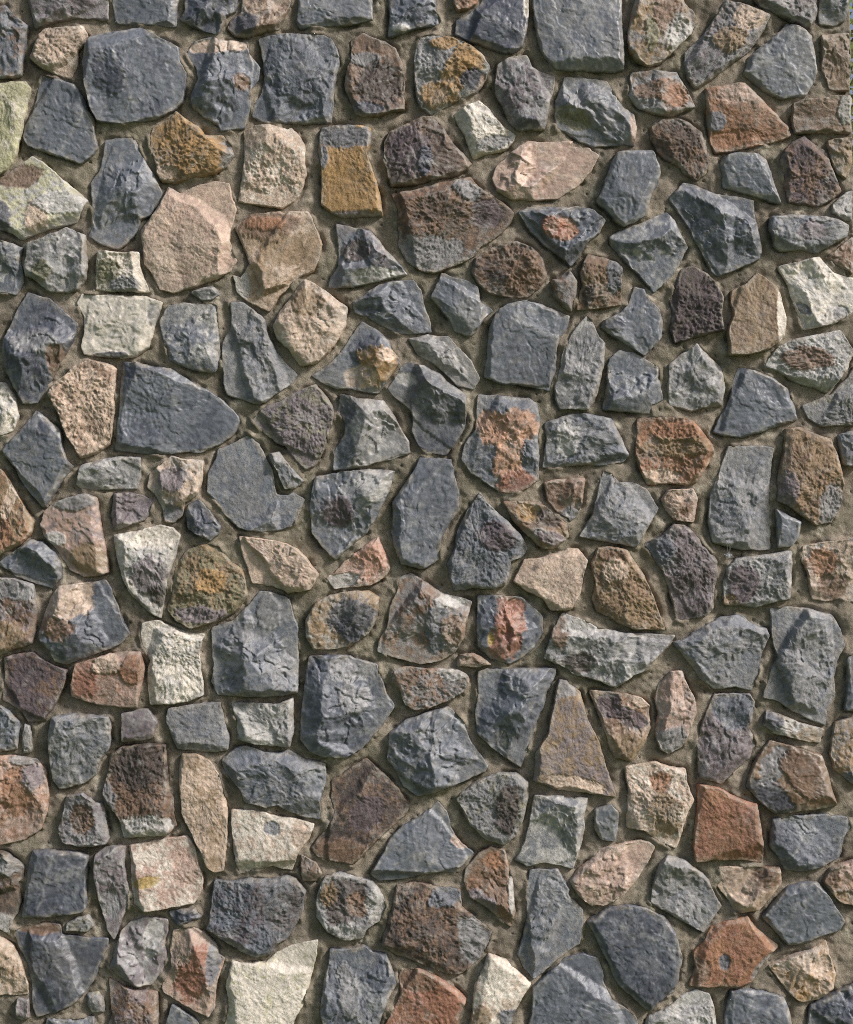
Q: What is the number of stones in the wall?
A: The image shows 200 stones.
